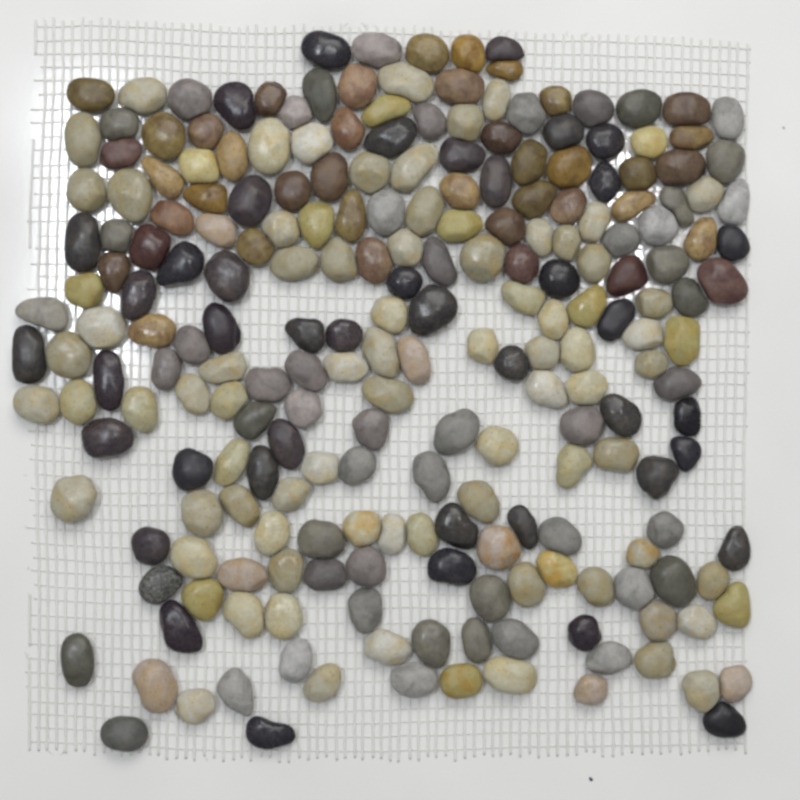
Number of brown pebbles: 40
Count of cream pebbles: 93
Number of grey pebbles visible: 52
